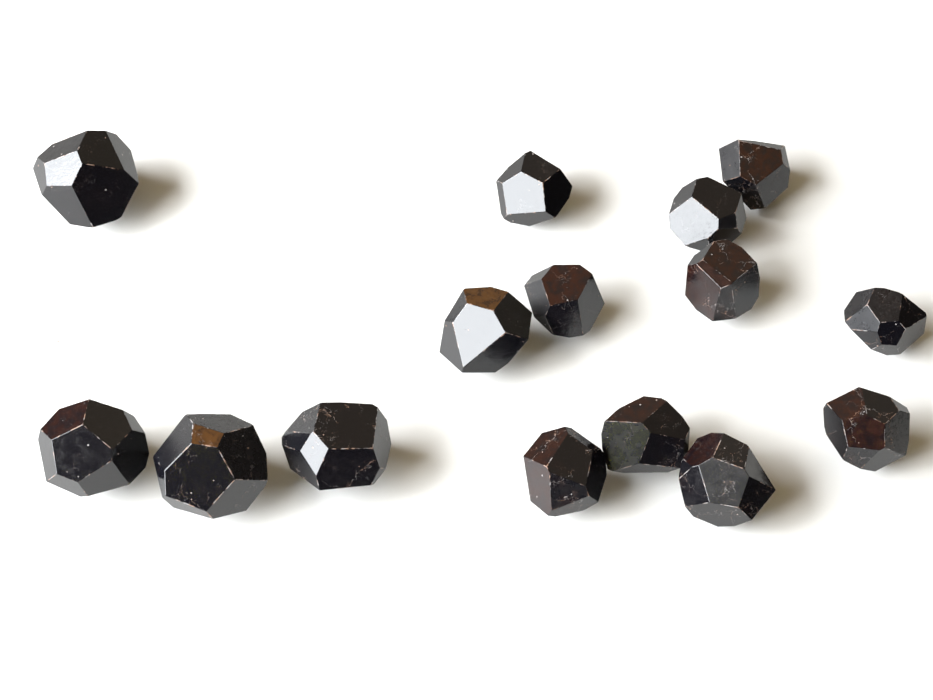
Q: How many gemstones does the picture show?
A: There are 15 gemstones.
